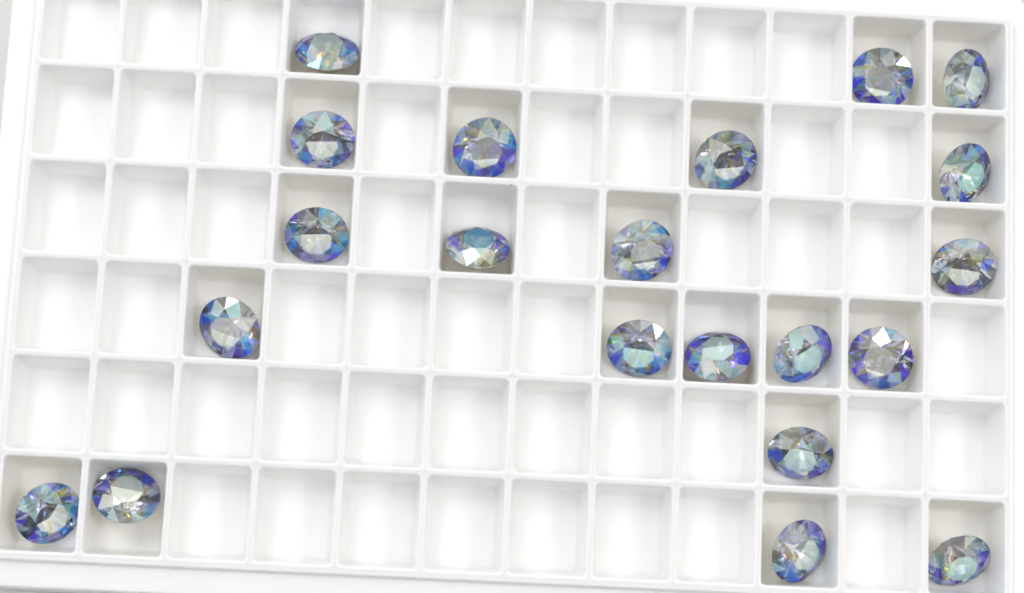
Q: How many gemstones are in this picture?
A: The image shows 21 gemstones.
